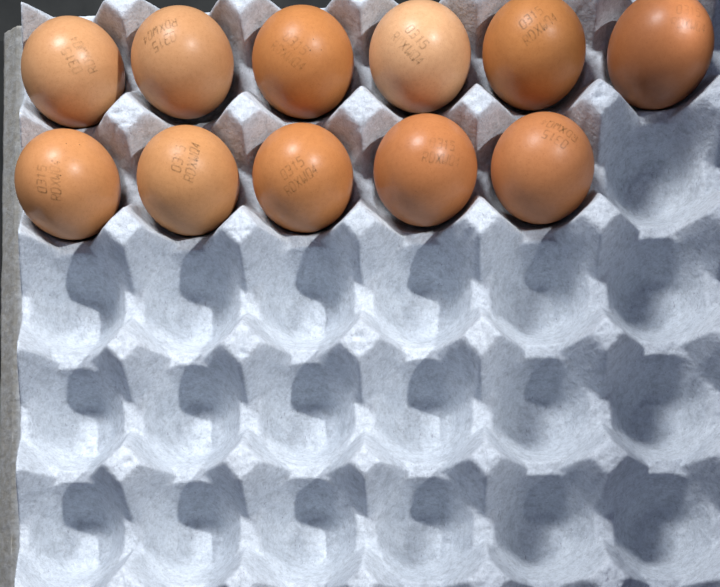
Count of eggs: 11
